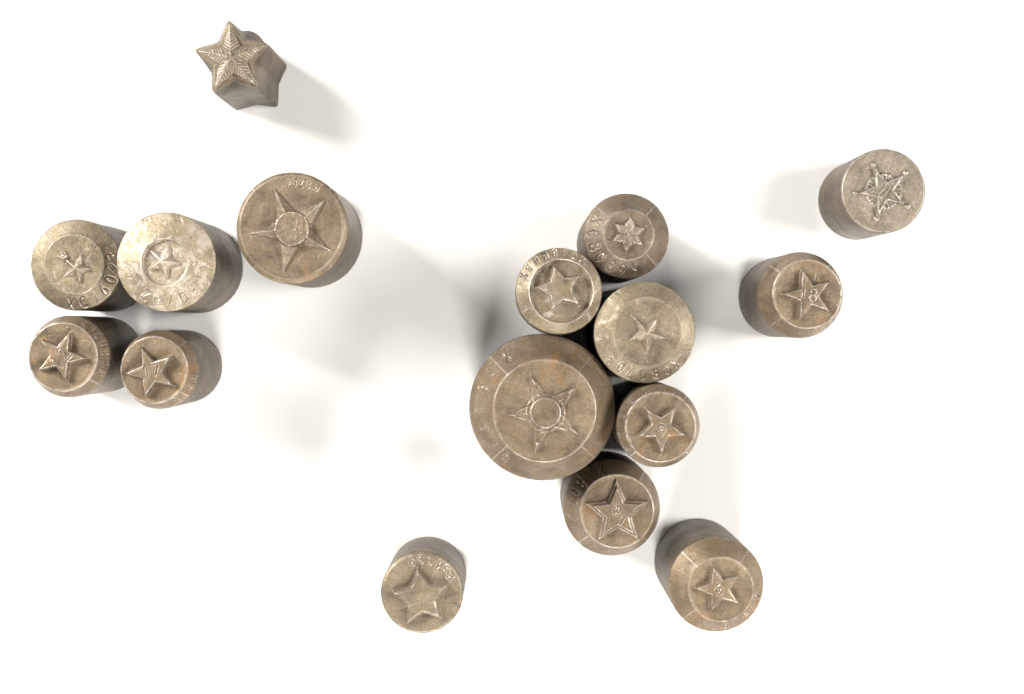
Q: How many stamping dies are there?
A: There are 16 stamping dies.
